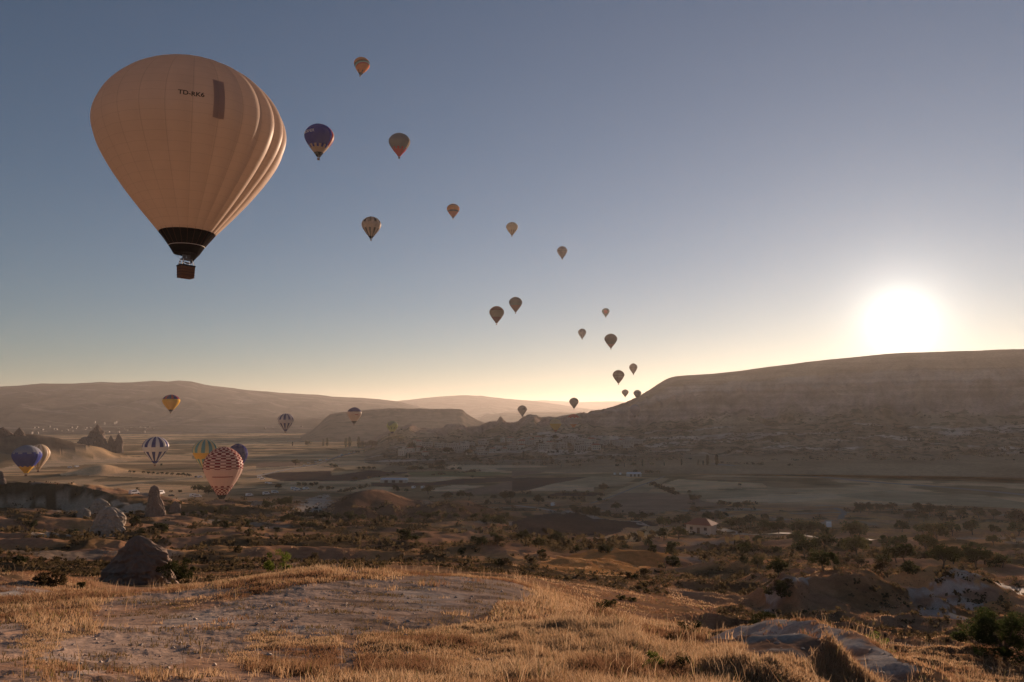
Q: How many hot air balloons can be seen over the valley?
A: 32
